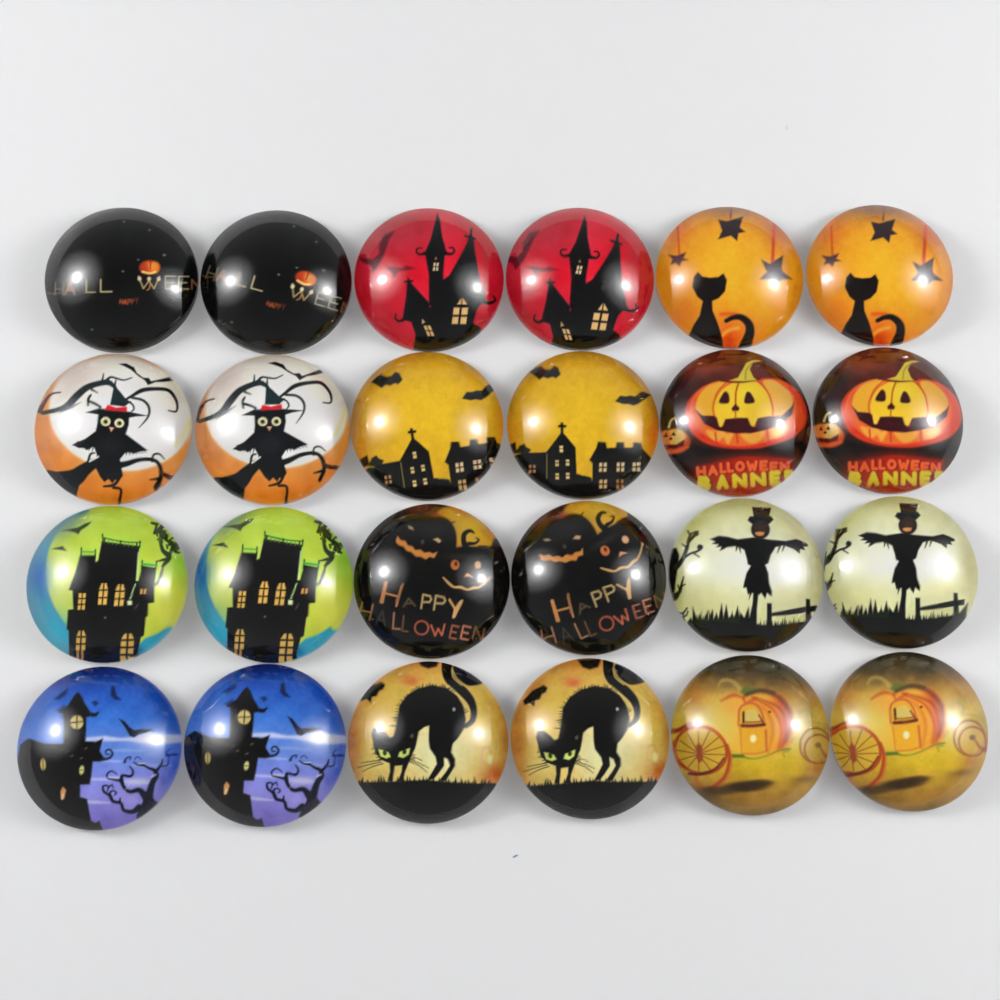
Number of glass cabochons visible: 24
